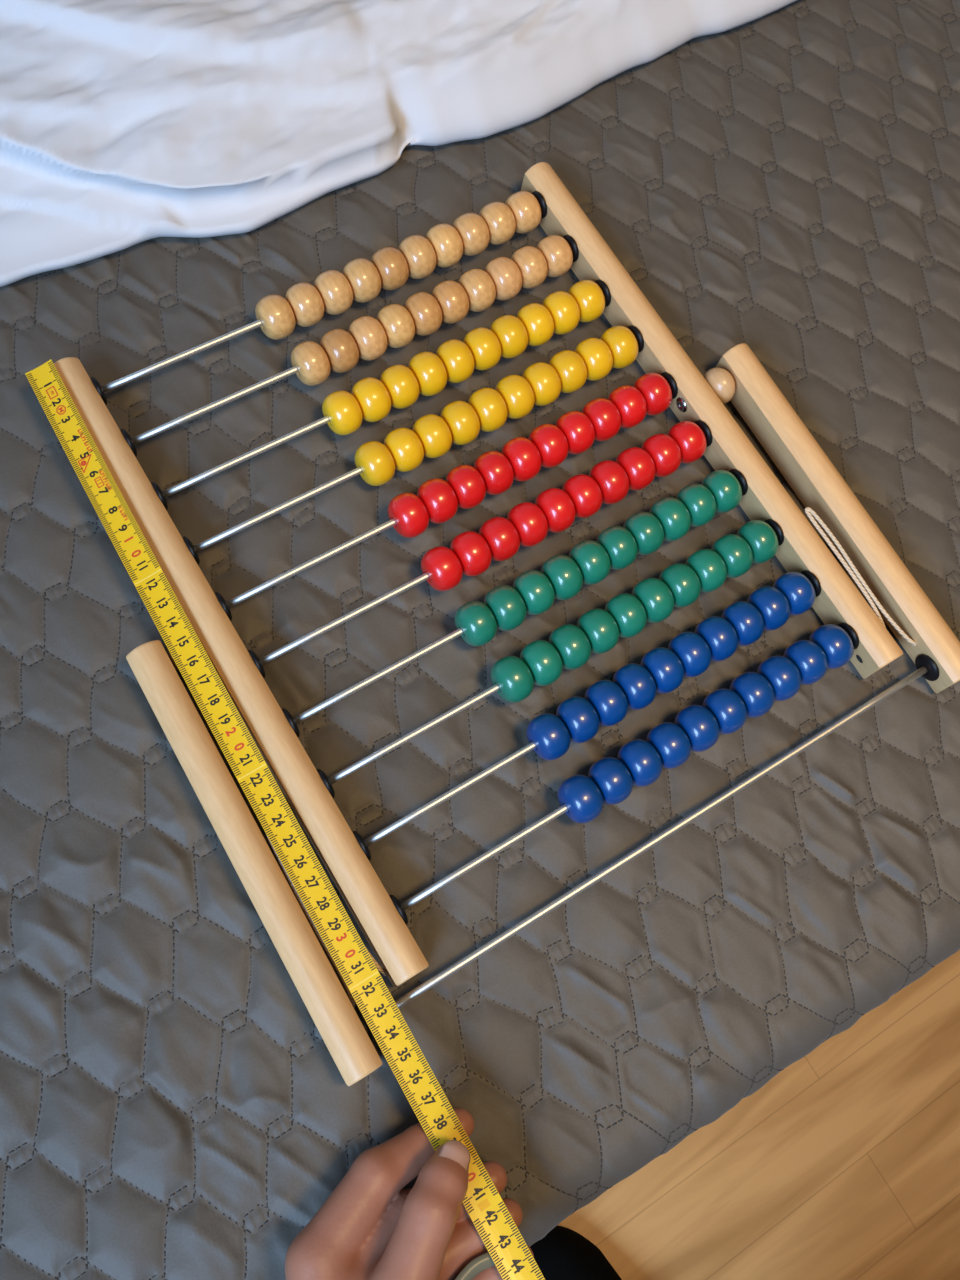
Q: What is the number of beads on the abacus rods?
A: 100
